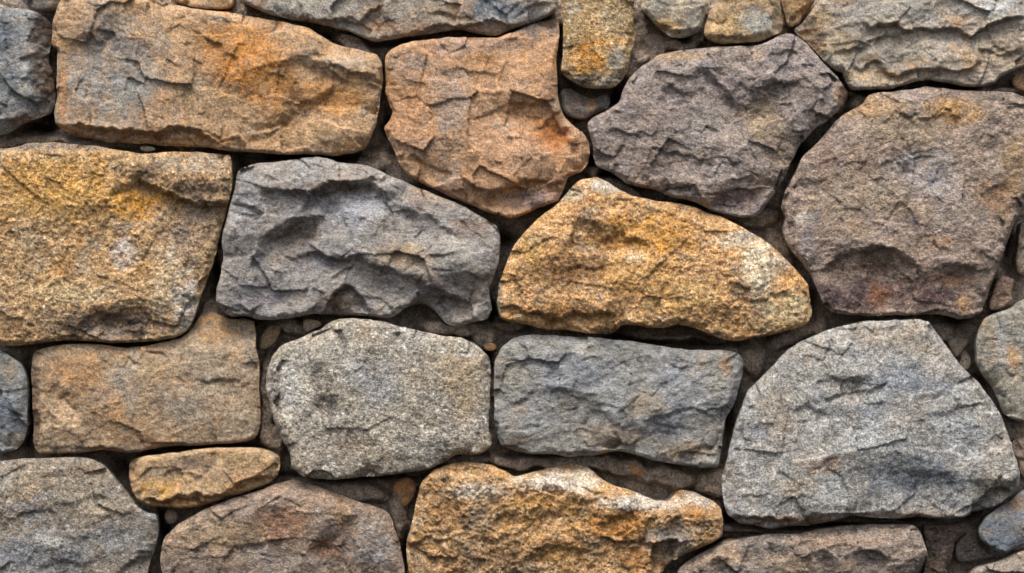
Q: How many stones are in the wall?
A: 46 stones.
